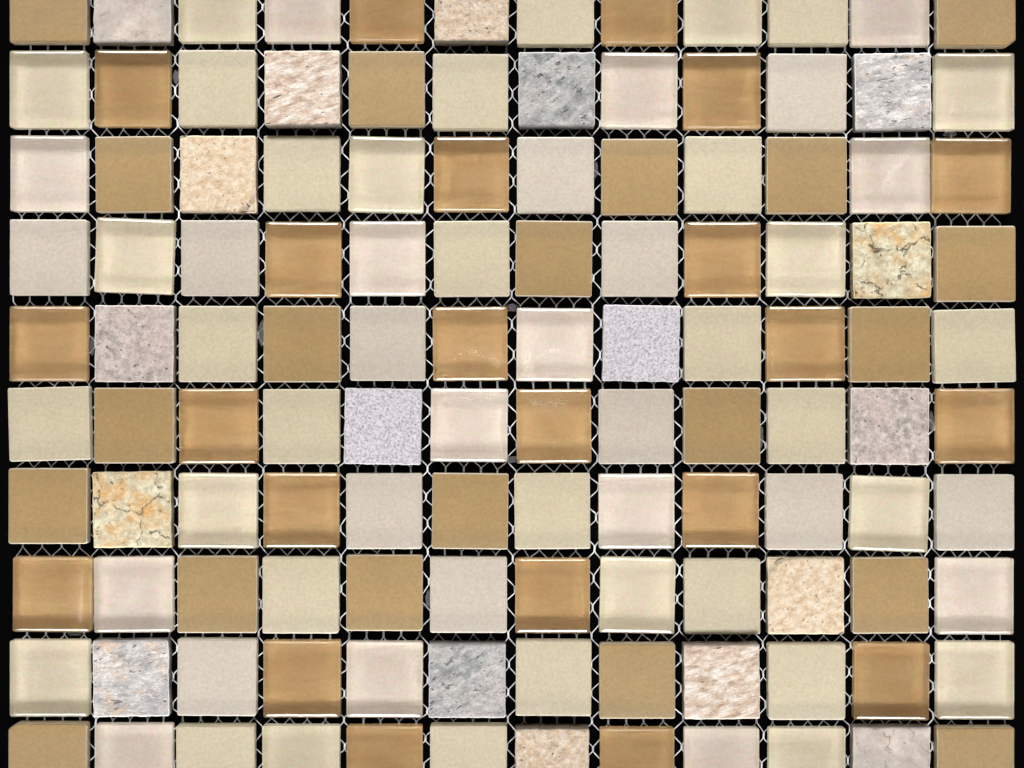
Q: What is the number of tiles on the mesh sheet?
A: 120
